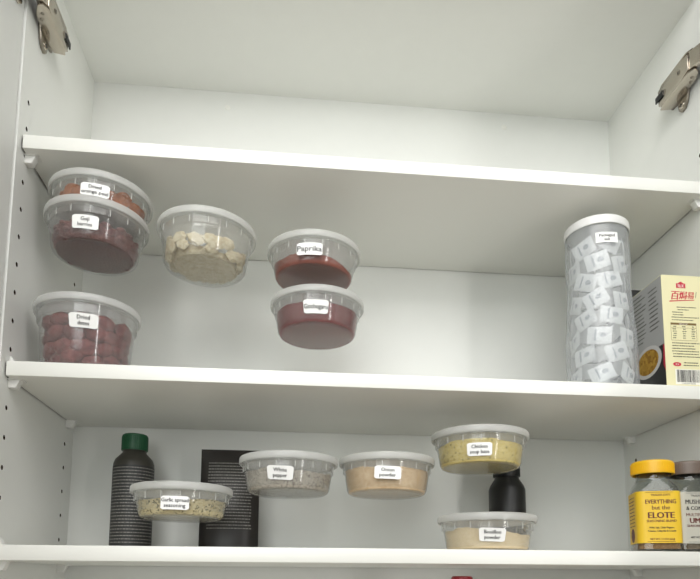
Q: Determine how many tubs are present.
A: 11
